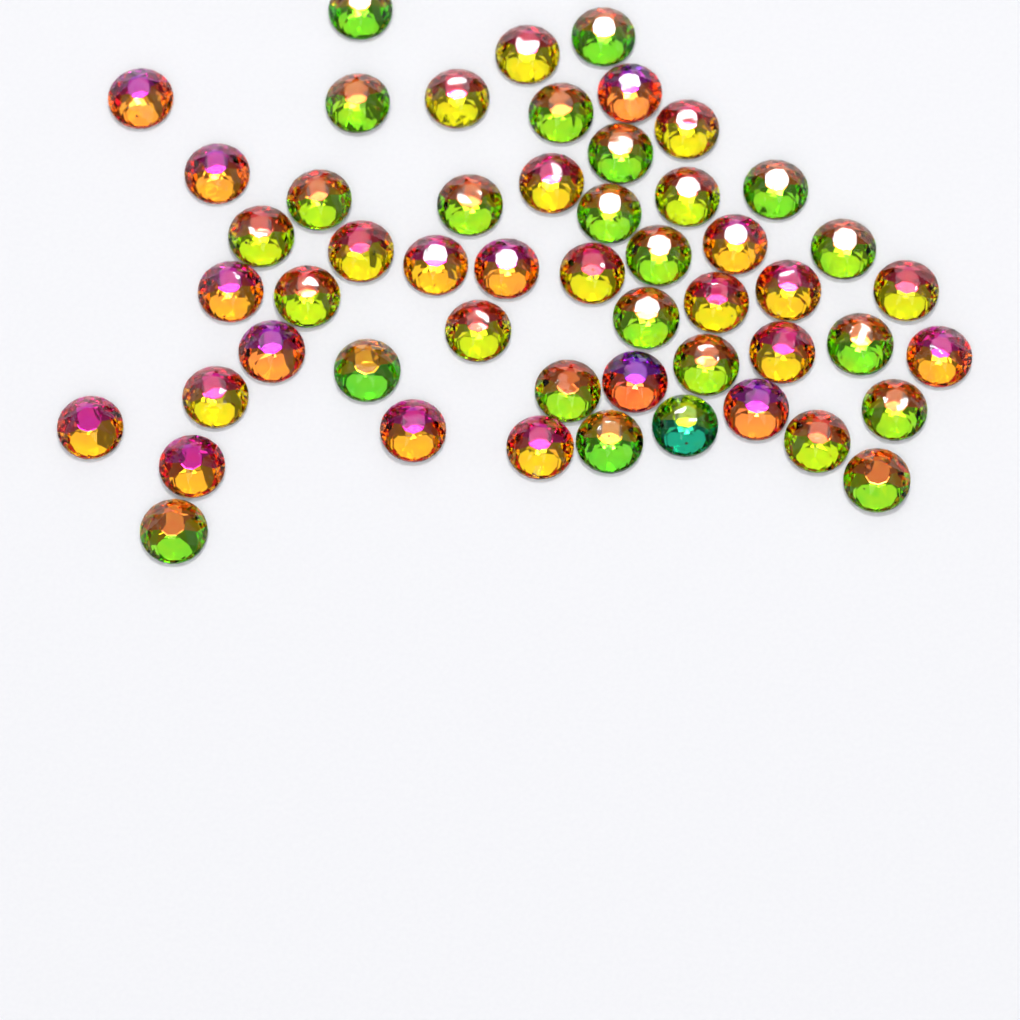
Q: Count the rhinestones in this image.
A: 52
